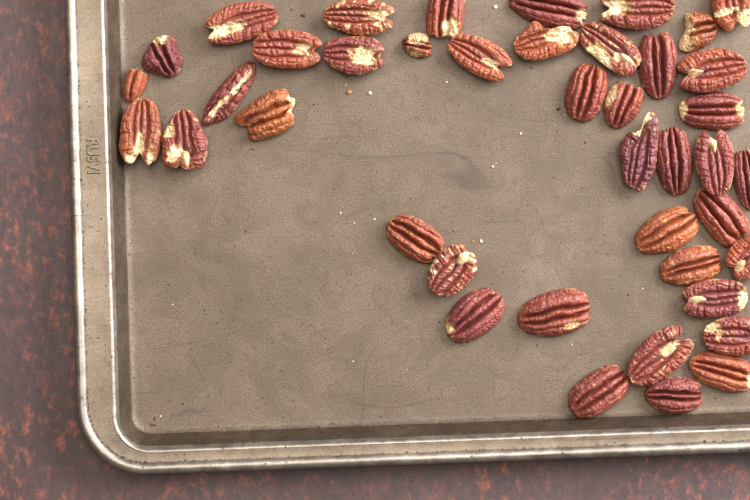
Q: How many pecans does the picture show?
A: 42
